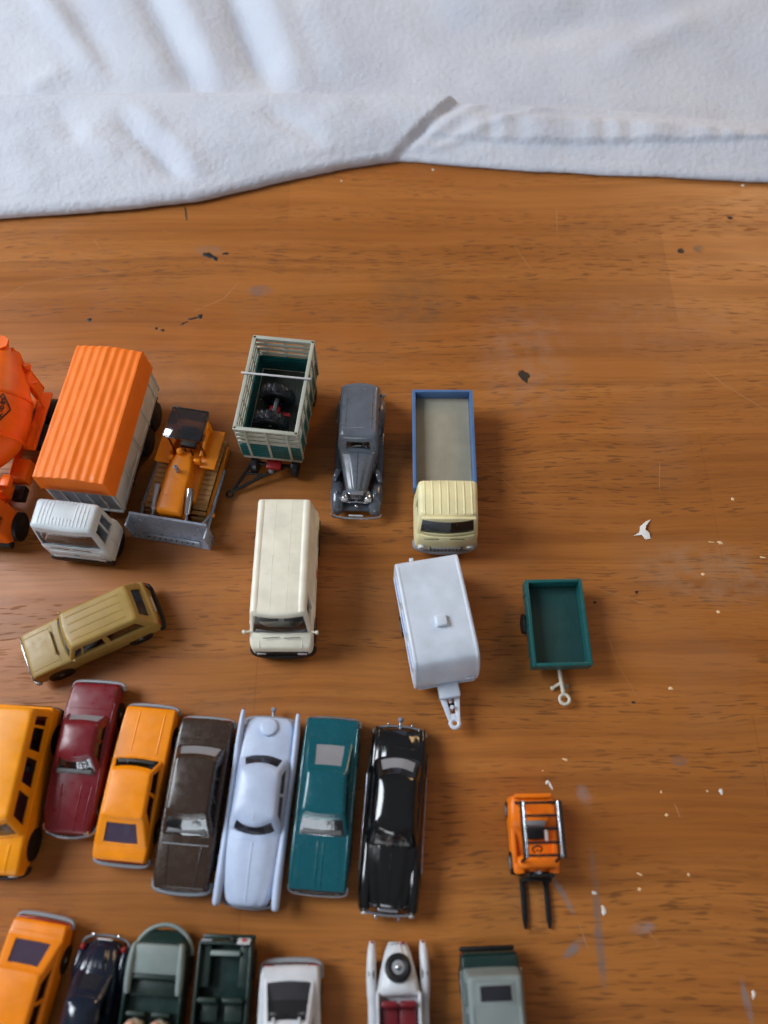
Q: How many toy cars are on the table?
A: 15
